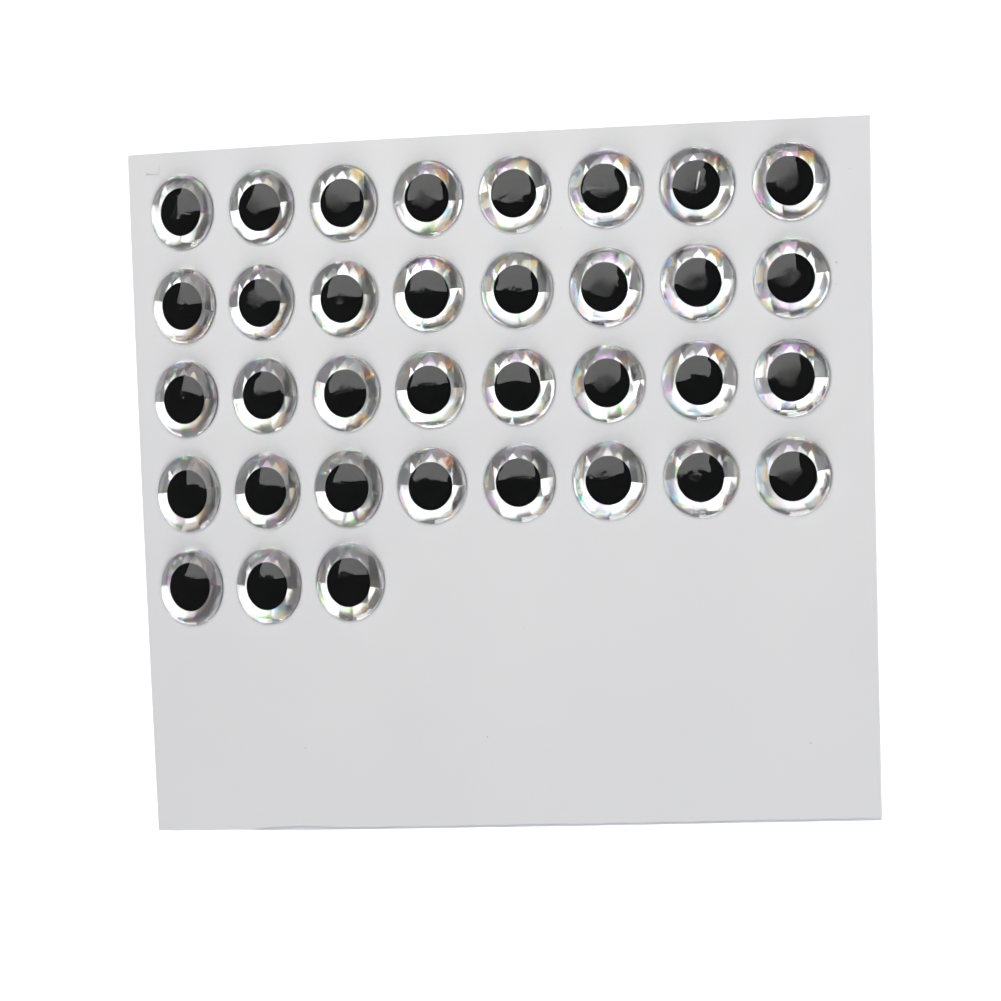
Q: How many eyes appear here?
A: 35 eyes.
